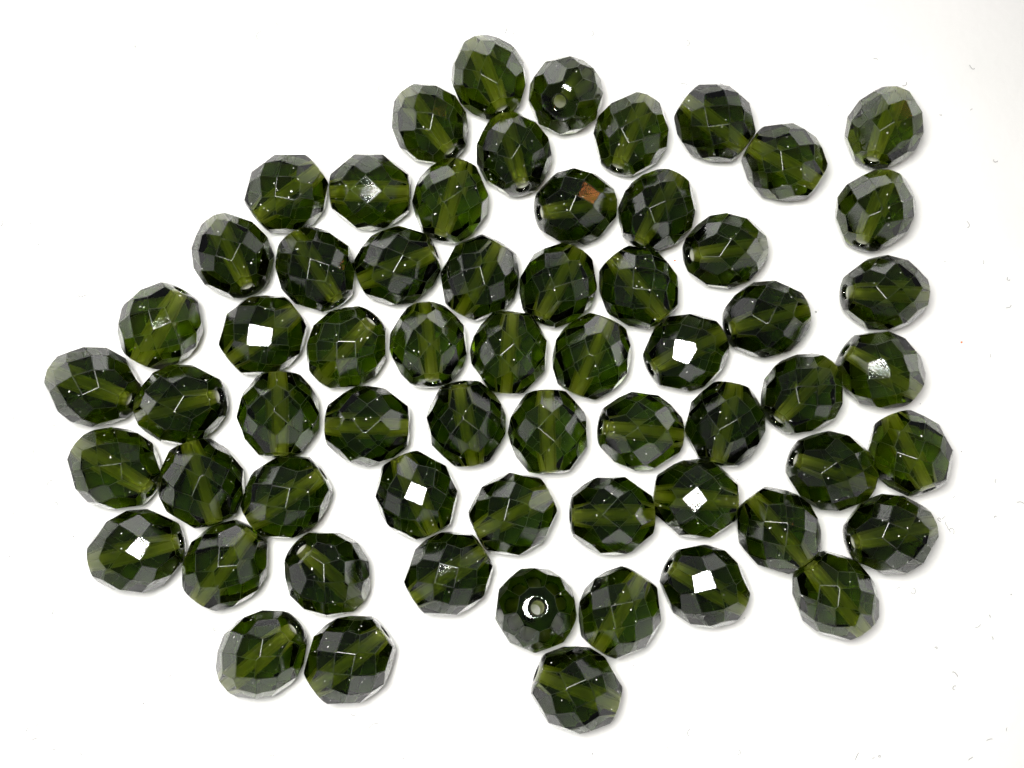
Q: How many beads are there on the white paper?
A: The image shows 62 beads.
